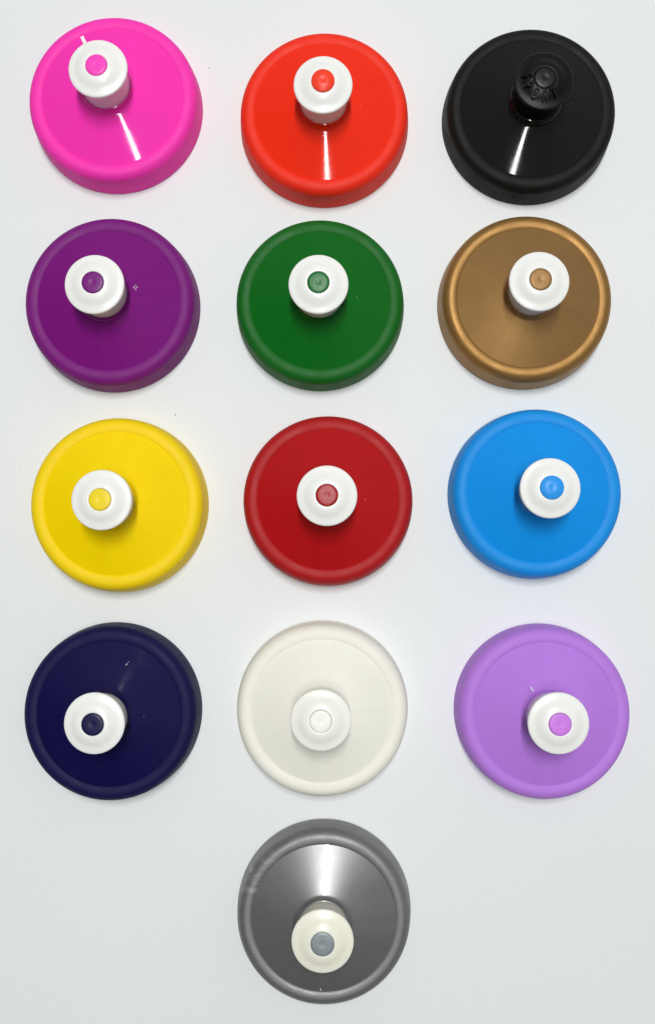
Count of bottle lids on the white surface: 13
